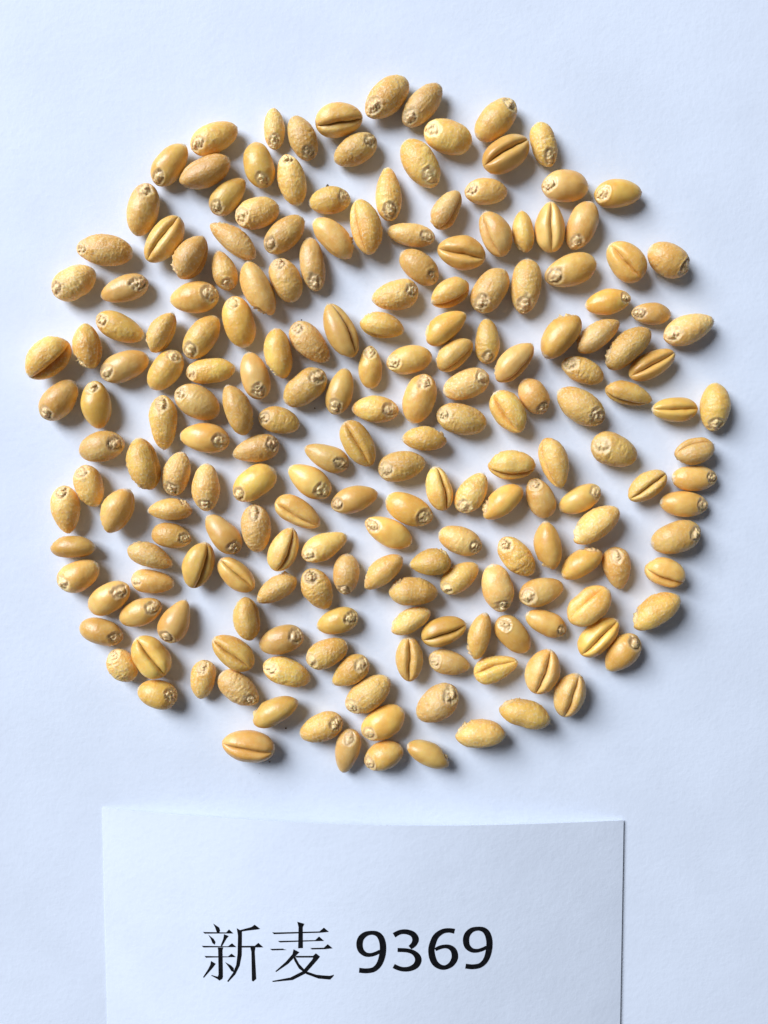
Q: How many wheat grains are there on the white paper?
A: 200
